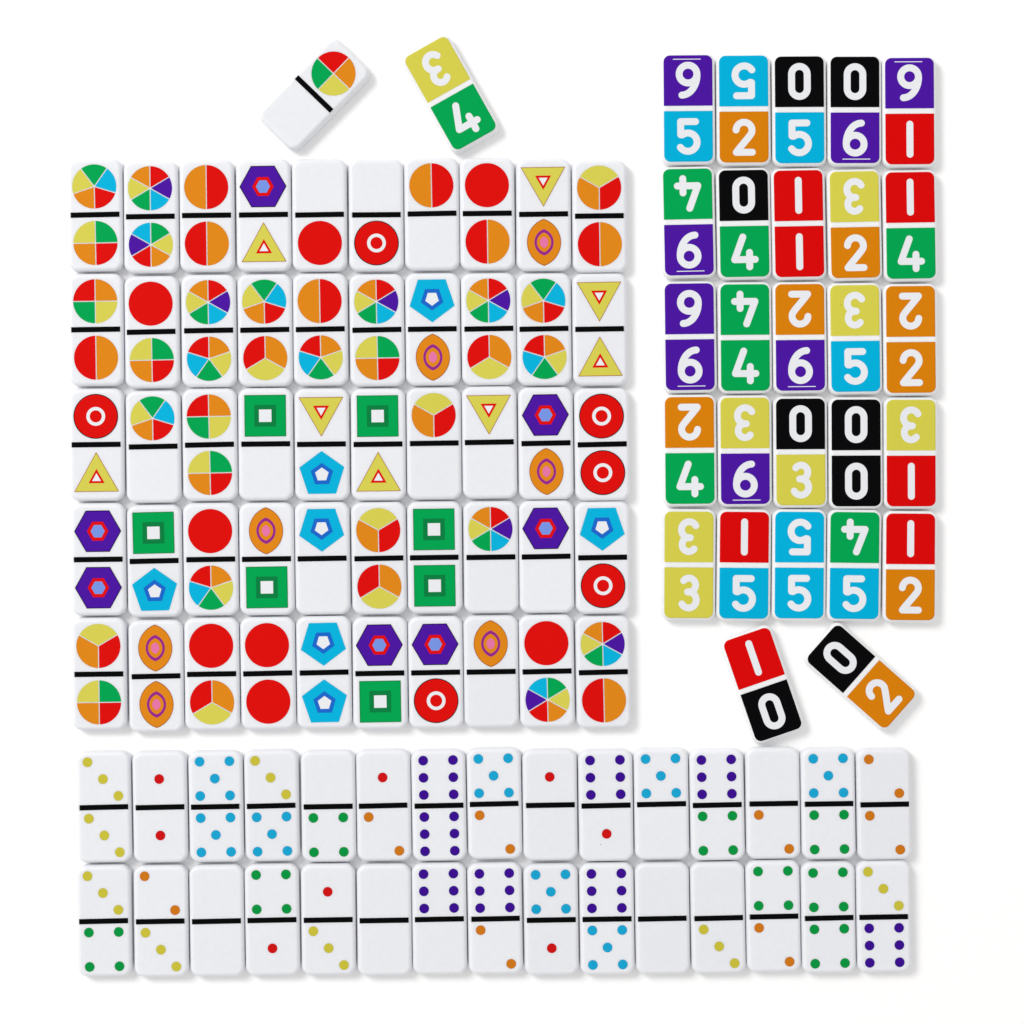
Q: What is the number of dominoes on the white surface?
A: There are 109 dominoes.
